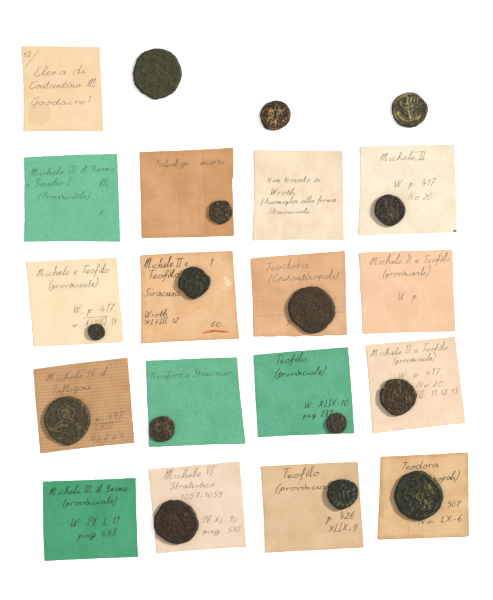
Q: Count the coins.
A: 15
